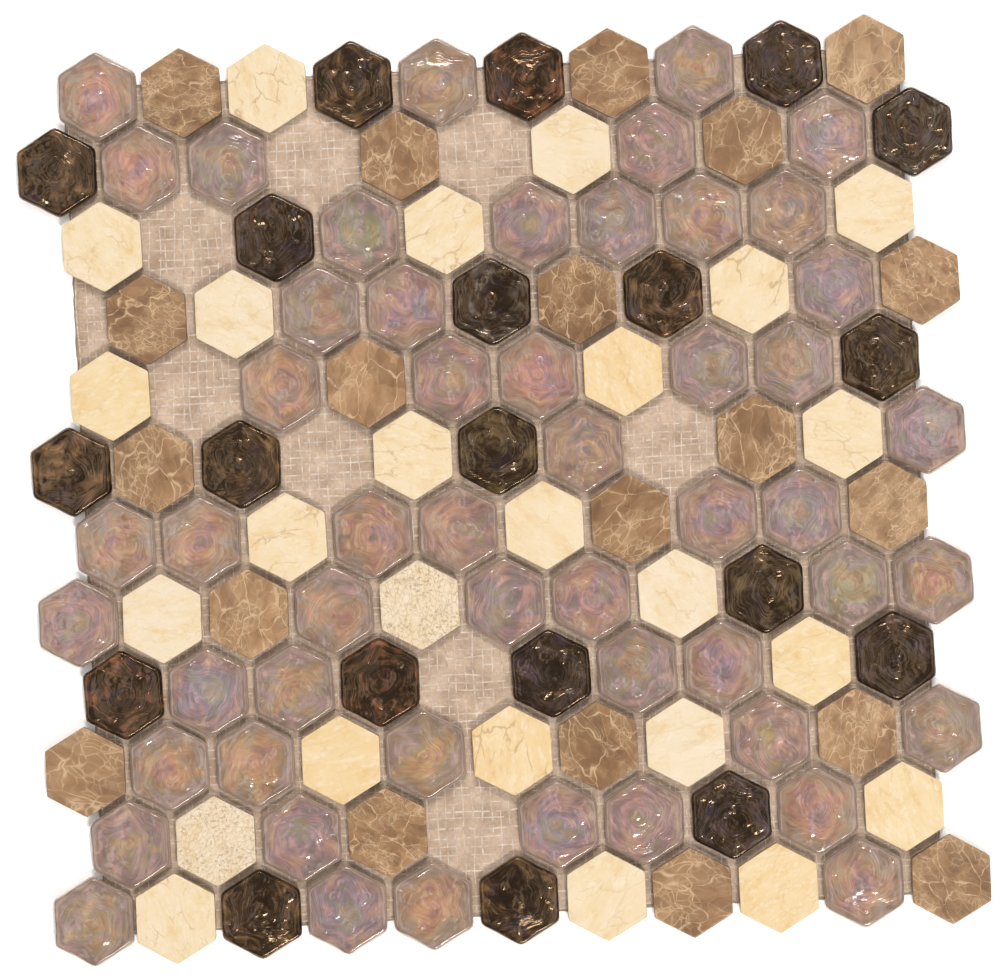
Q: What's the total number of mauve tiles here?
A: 52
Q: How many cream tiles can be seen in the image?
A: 25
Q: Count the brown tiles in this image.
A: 20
